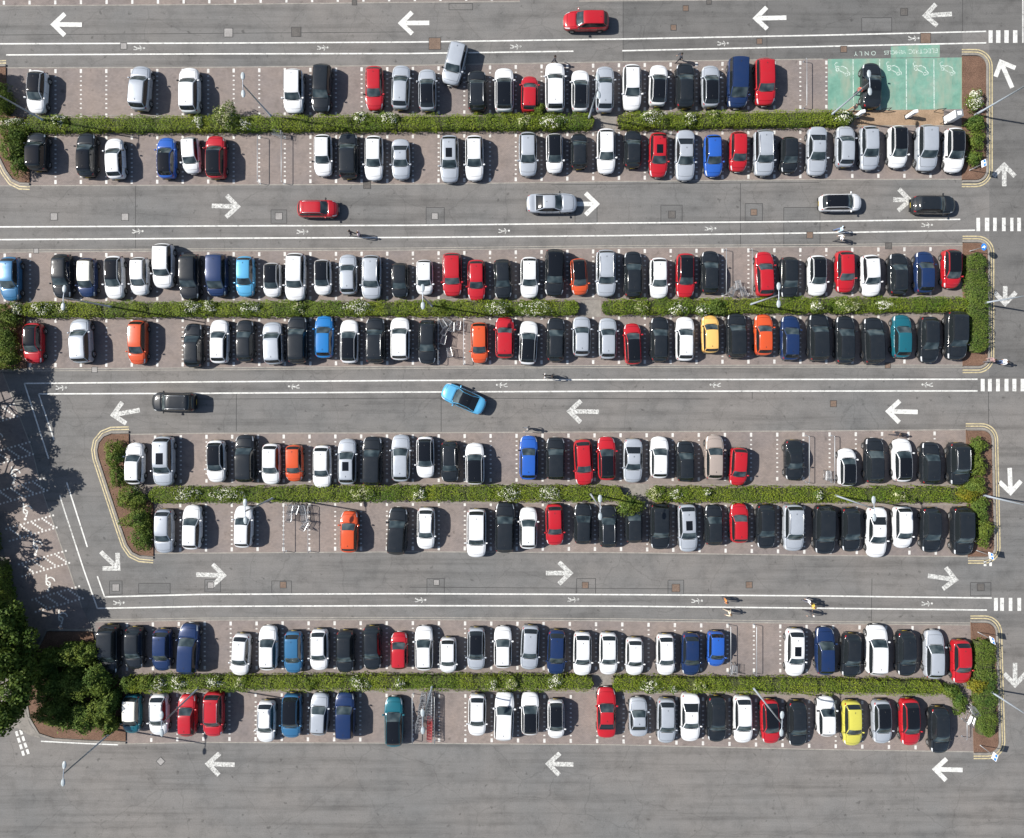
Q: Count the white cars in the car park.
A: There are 71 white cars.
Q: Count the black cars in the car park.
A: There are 64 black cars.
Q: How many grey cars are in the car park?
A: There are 37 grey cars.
